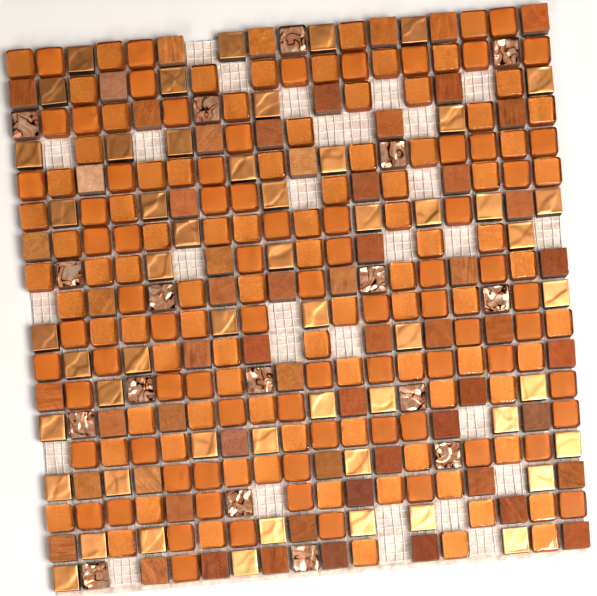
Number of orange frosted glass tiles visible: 75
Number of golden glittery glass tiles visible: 89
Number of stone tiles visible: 61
